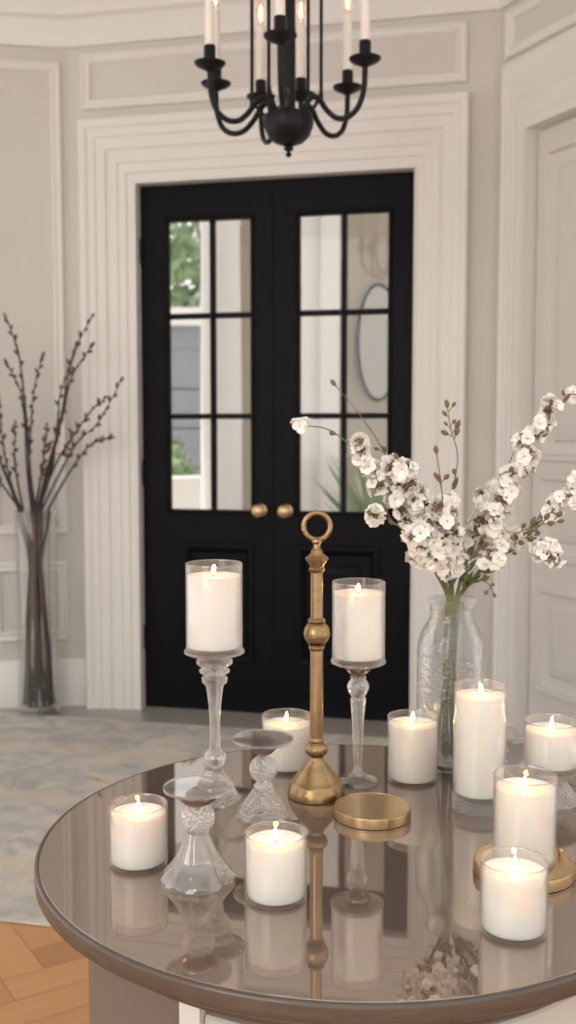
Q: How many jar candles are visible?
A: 10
